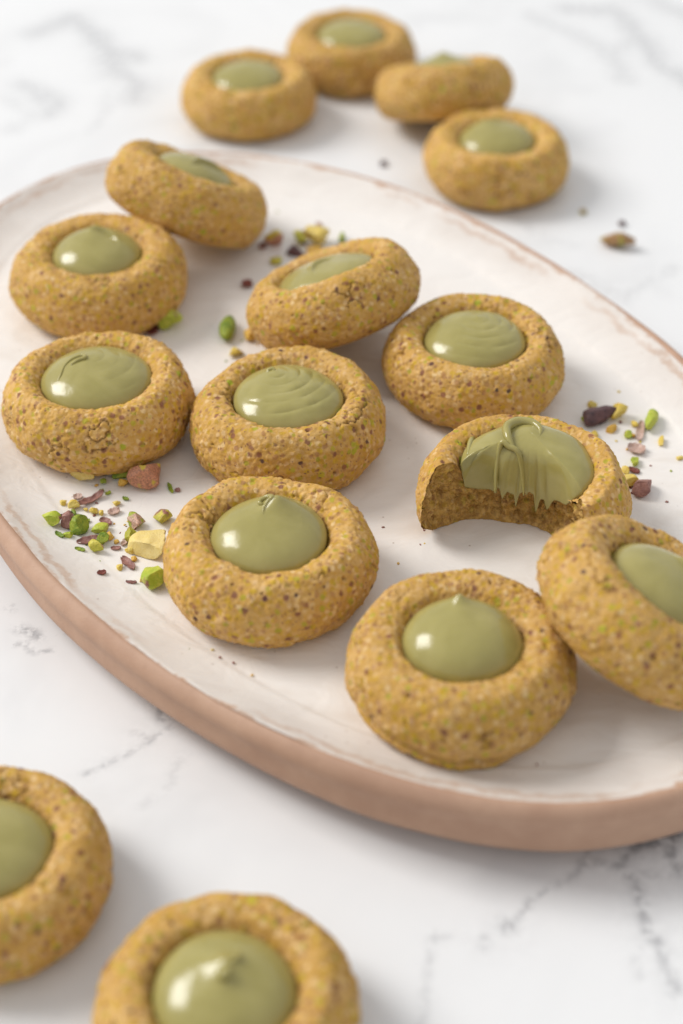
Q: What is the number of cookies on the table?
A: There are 16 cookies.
